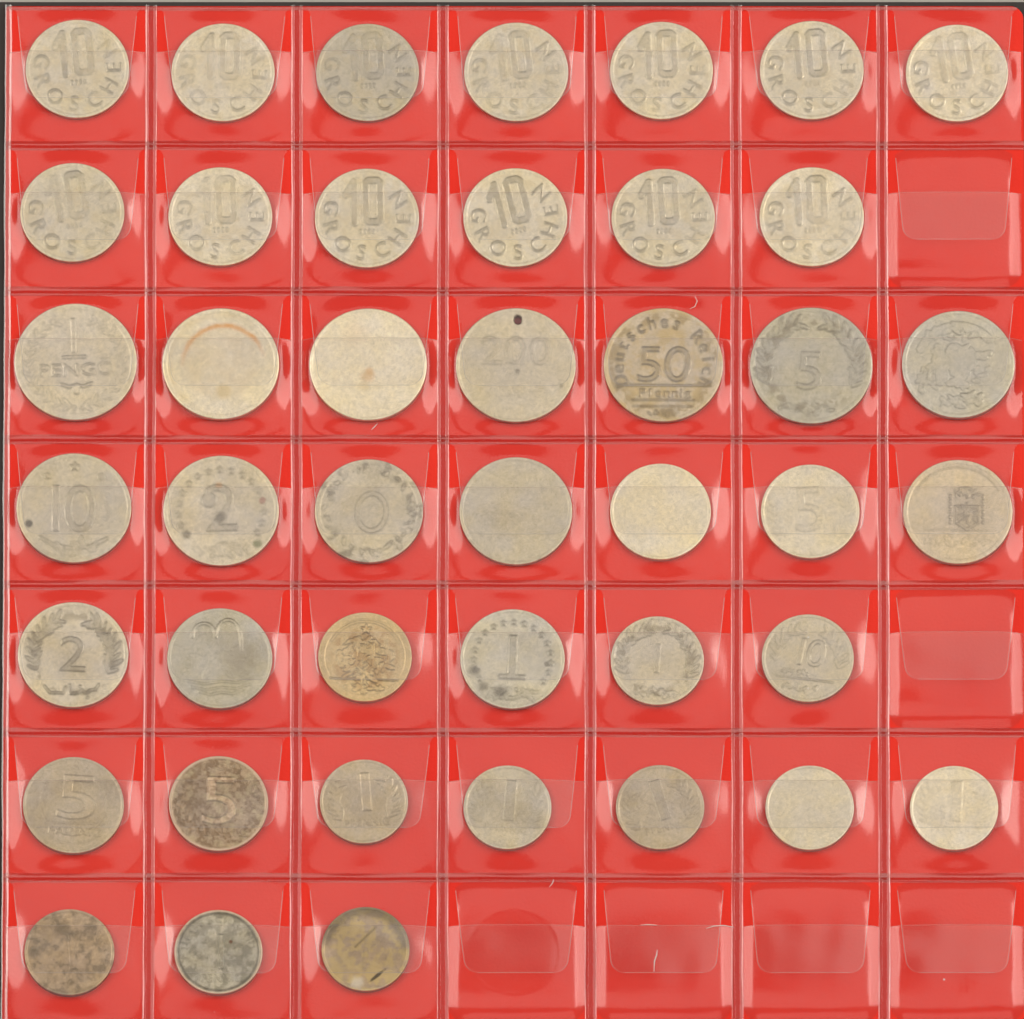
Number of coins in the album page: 43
